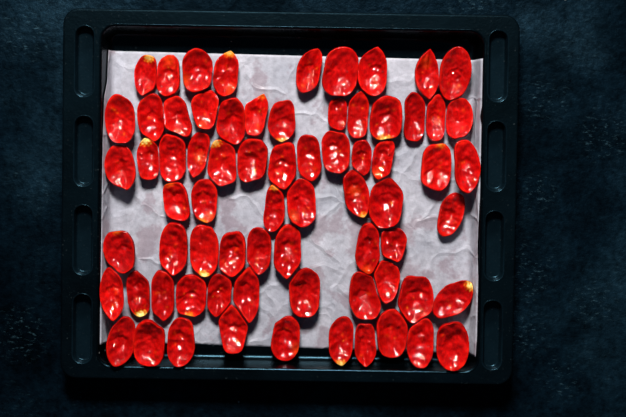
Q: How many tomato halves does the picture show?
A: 71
